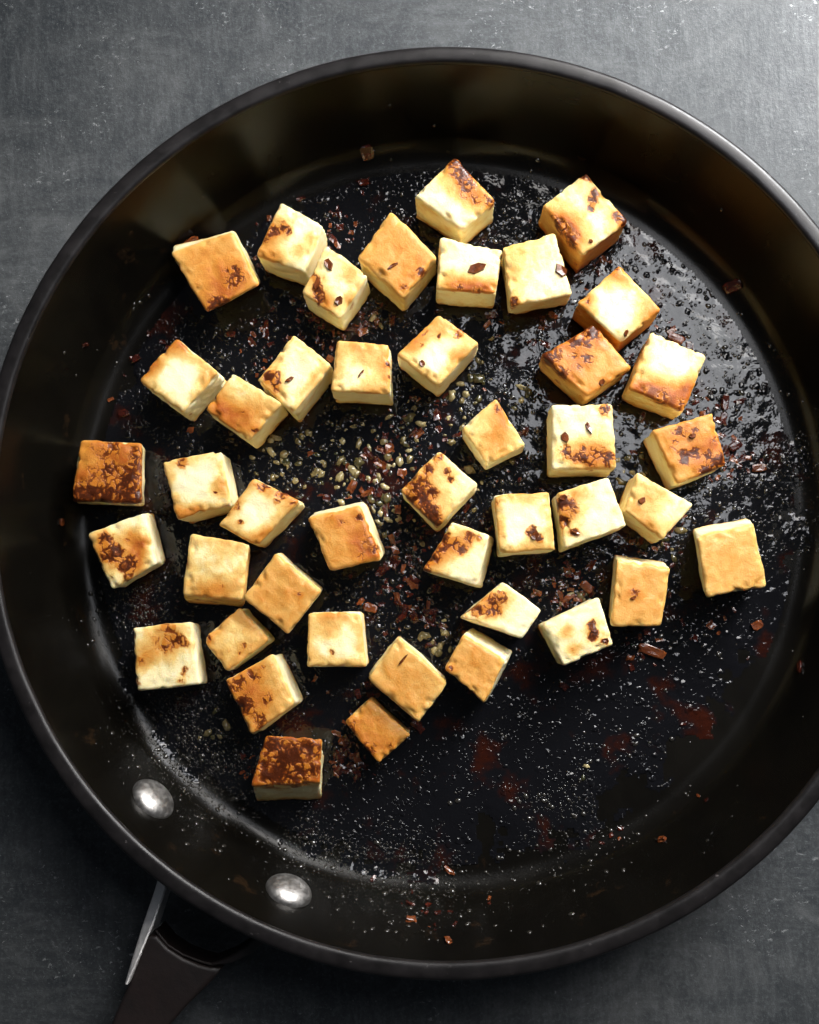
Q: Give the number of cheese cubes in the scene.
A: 43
